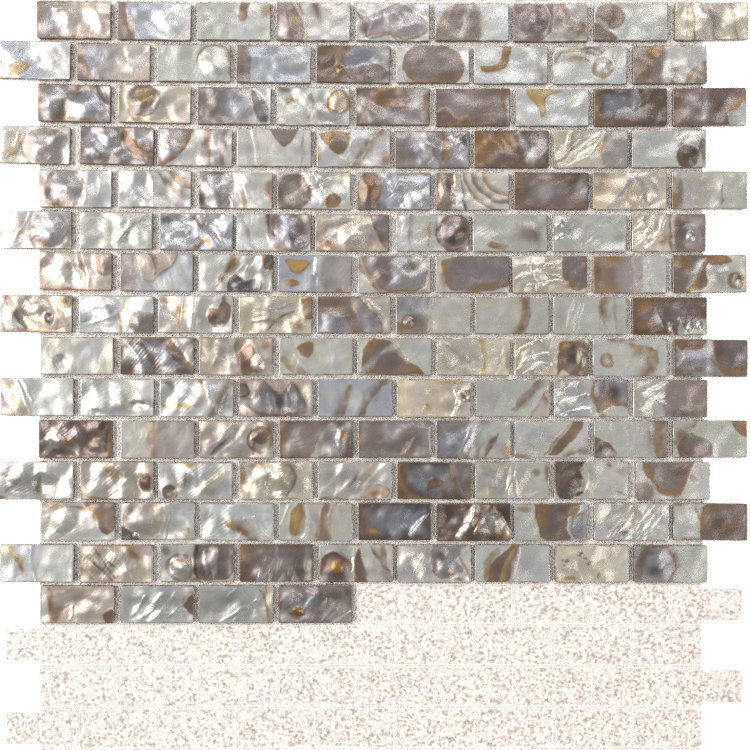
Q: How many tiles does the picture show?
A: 130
